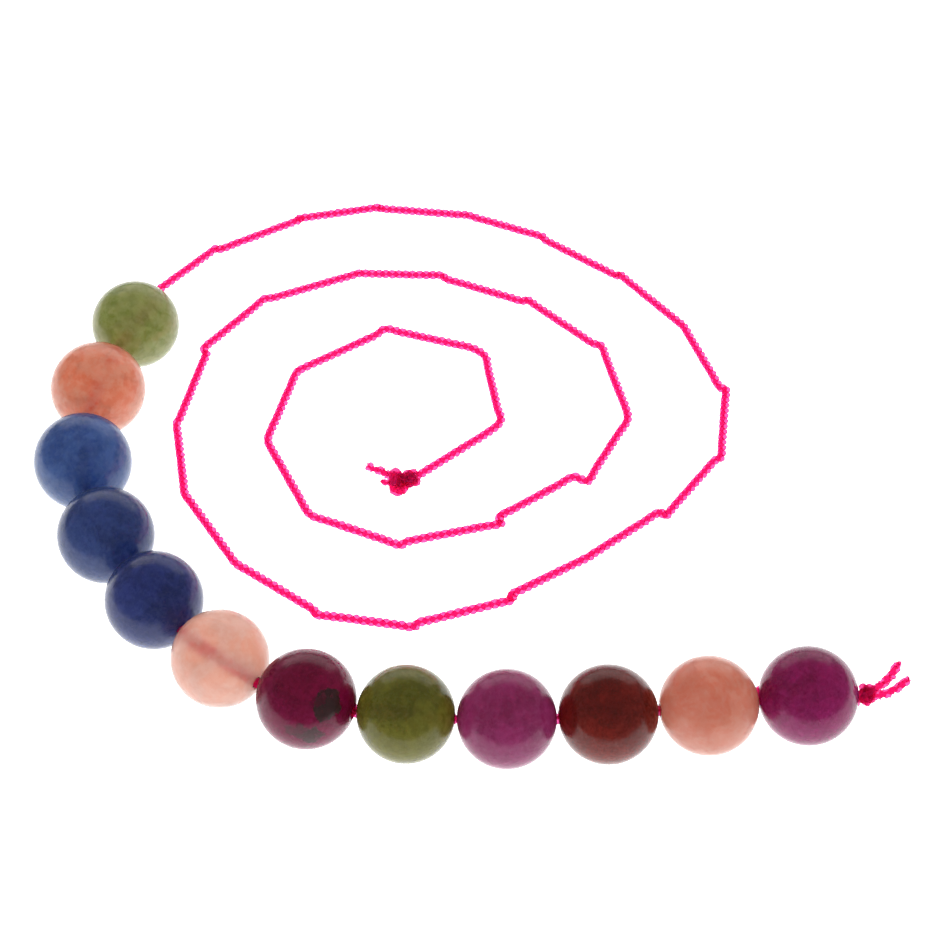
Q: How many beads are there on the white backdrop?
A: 12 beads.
